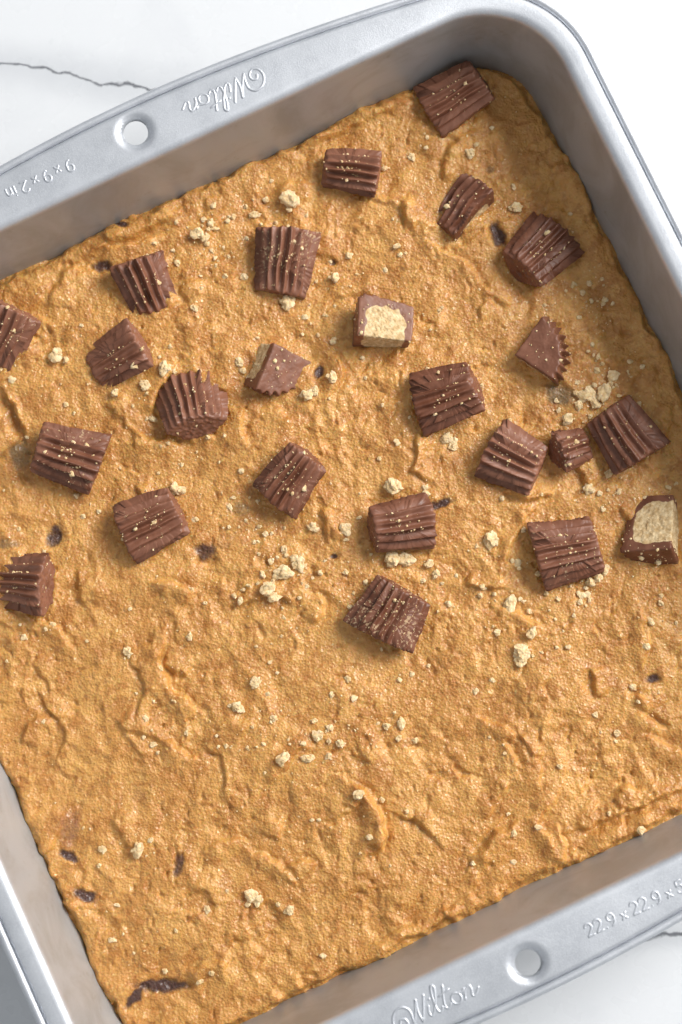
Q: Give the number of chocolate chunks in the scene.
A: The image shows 24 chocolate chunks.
